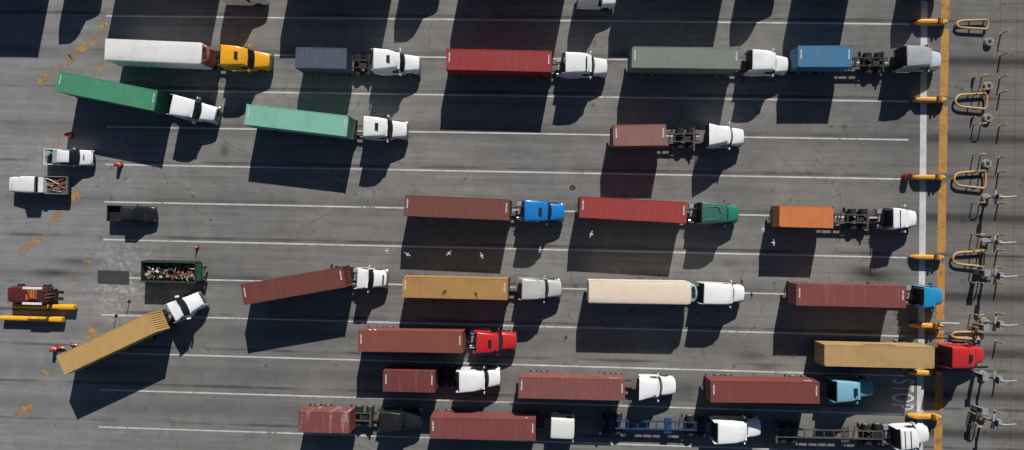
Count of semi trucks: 25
